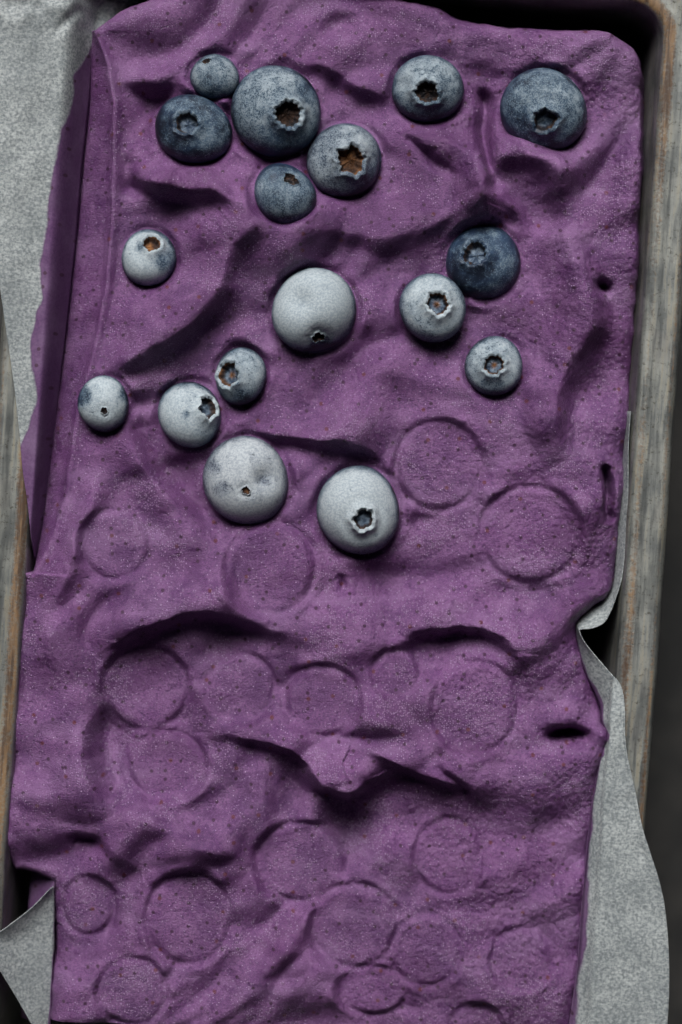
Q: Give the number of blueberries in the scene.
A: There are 17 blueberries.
